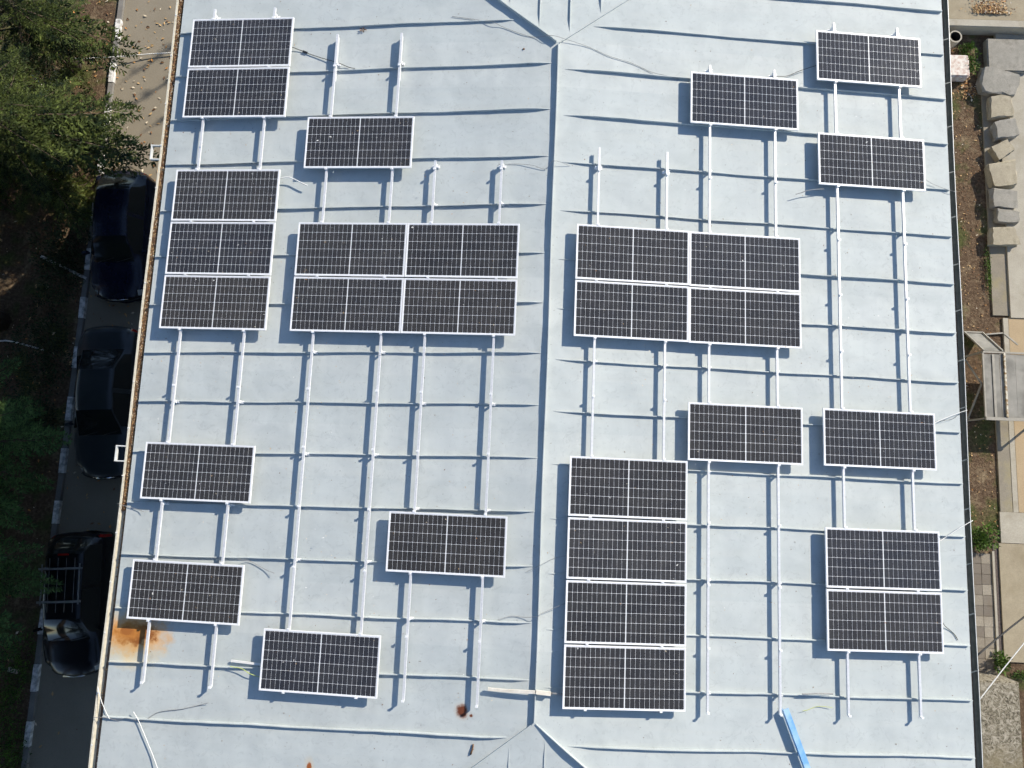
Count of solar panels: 29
